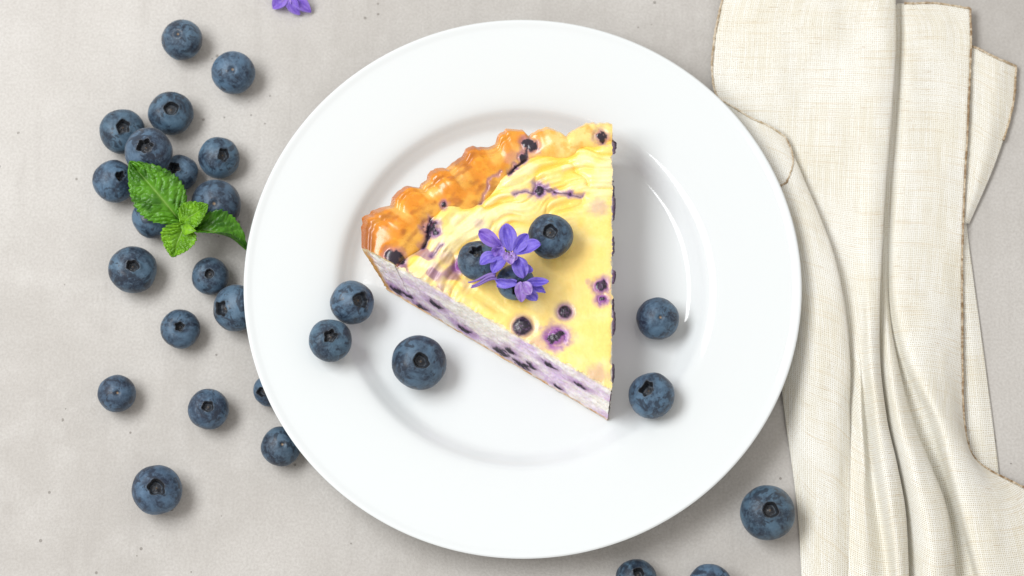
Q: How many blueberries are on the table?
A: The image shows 30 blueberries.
